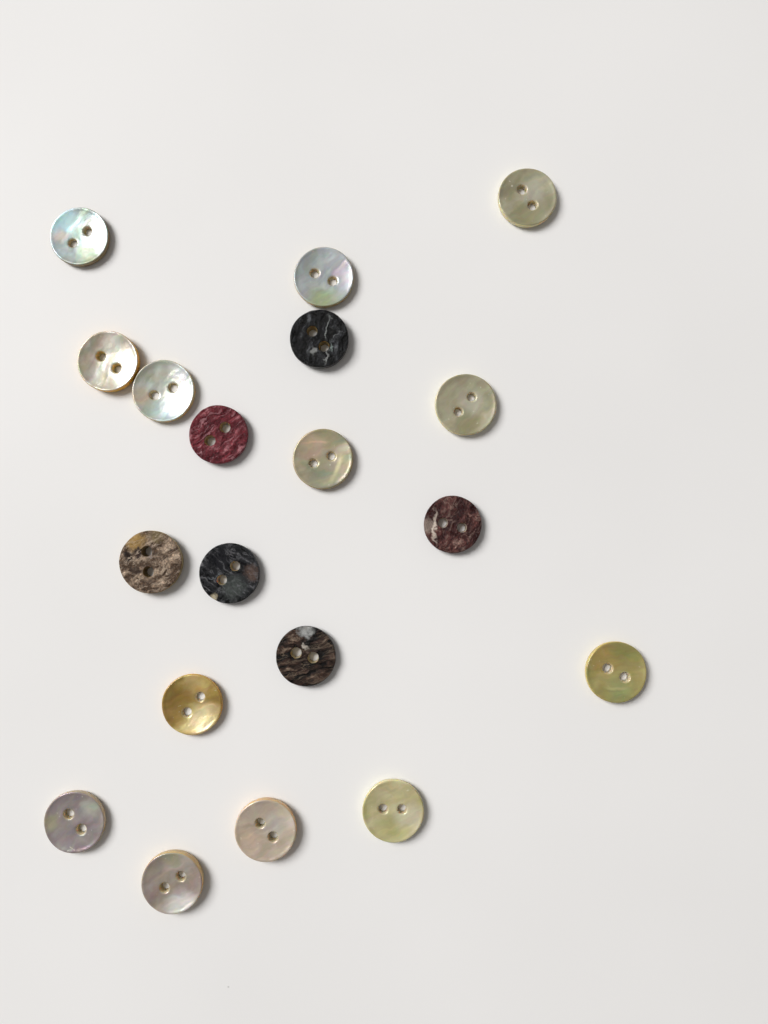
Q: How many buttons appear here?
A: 19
